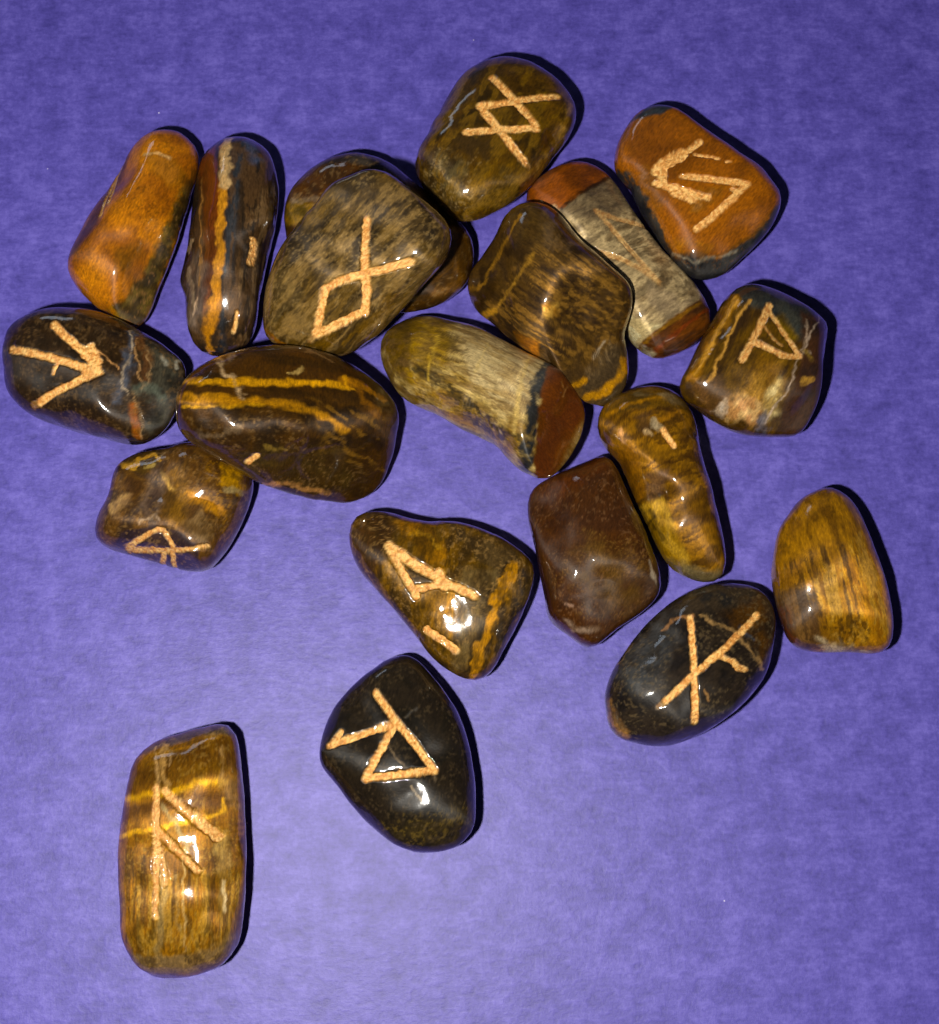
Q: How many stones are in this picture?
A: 20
